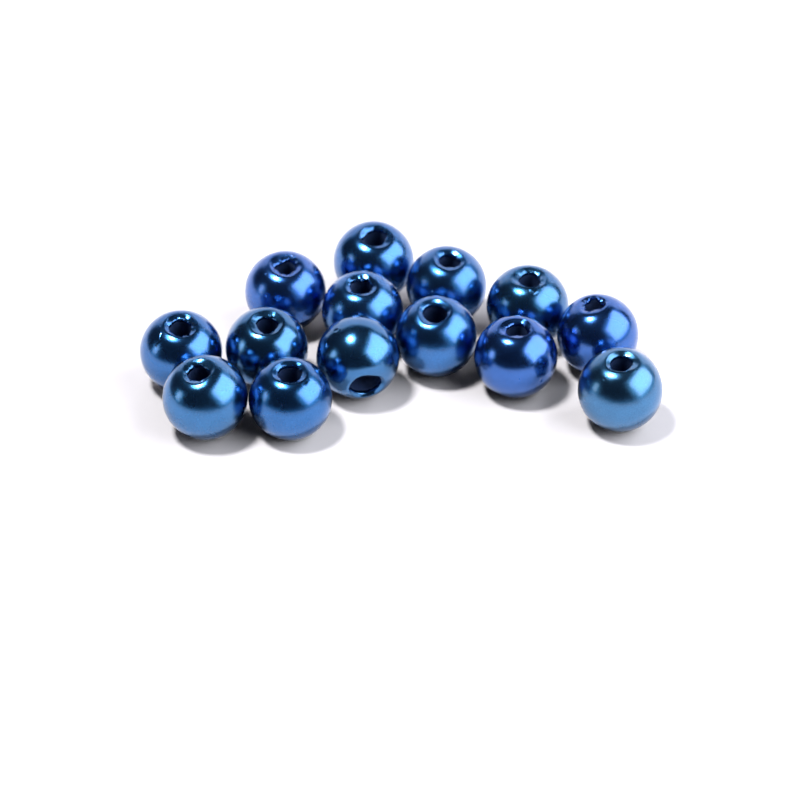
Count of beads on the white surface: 14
